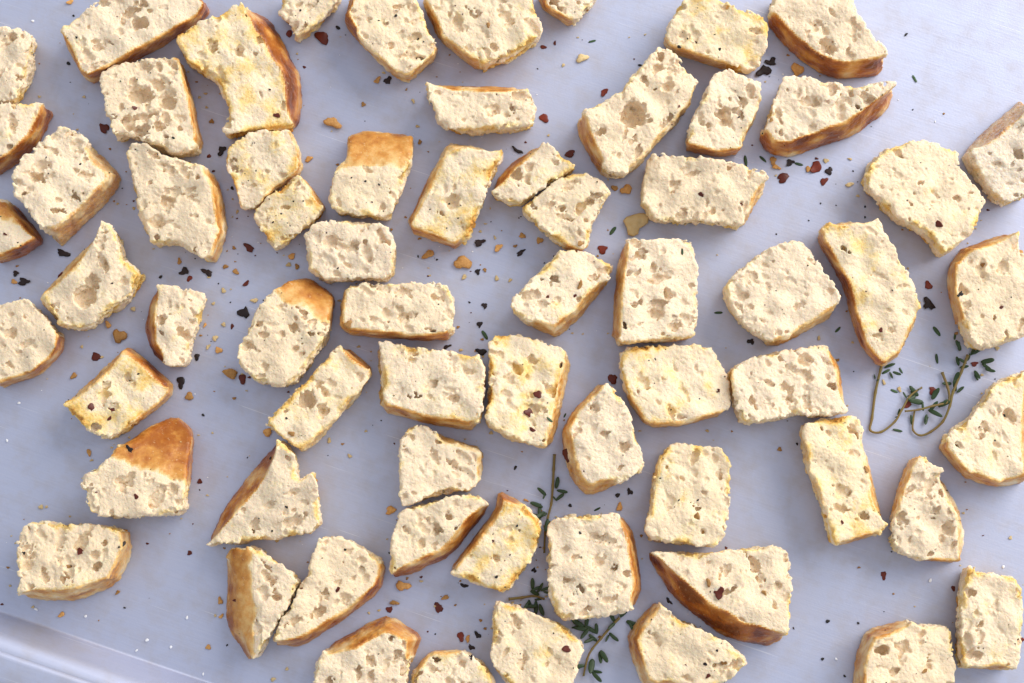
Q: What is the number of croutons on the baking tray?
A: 65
